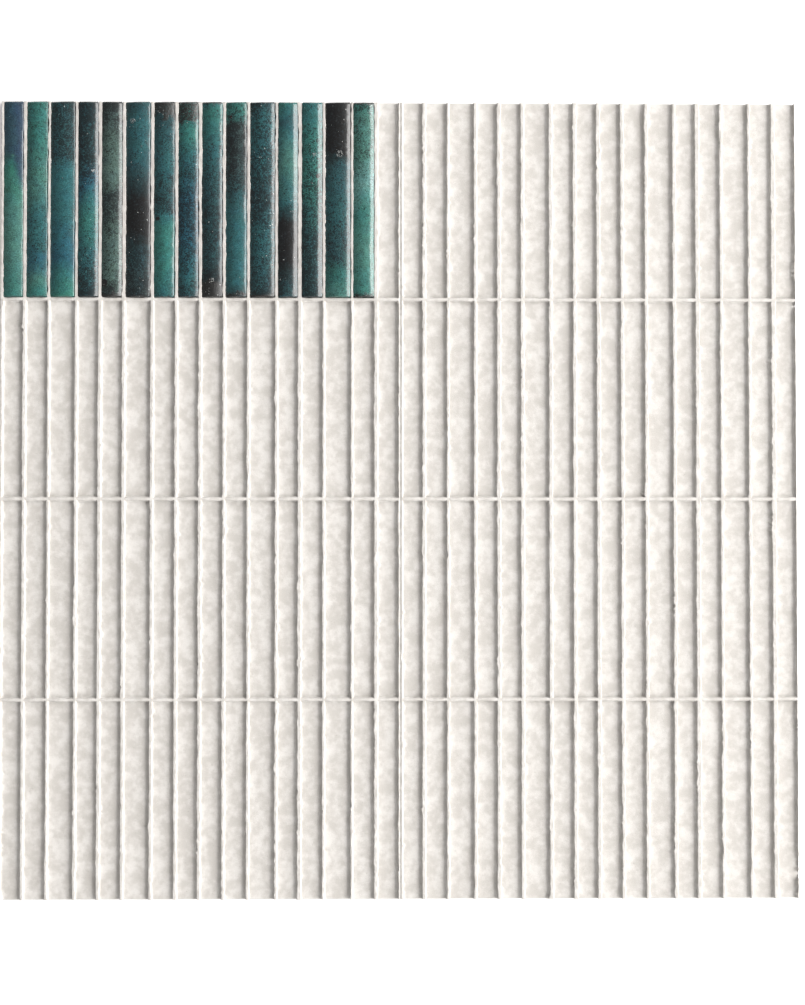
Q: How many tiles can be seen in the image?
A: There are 15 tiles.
